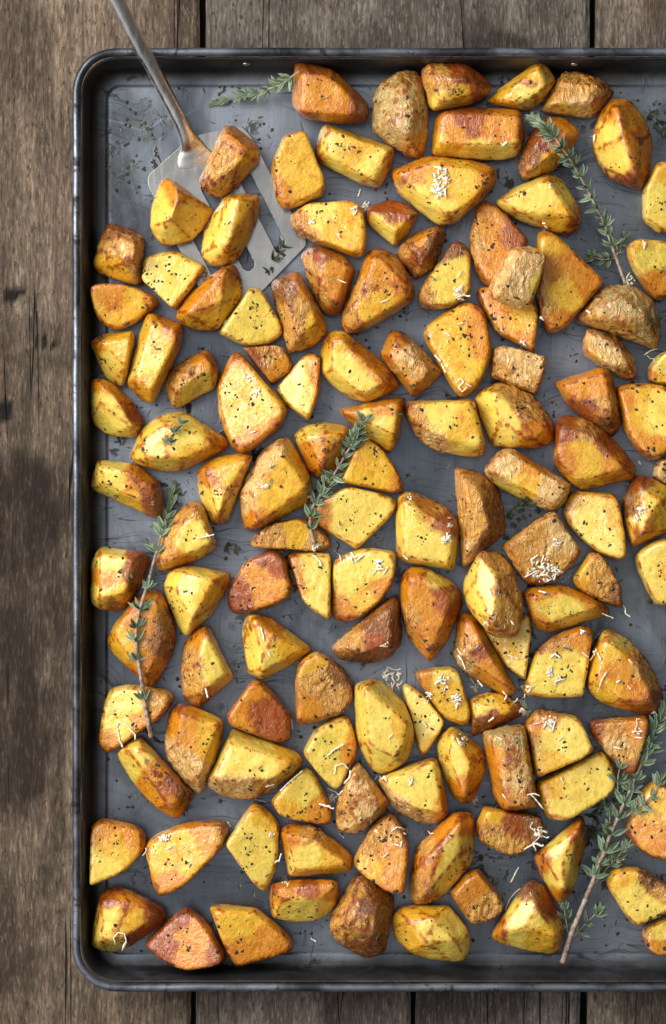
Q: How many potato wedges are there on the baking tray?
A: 125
